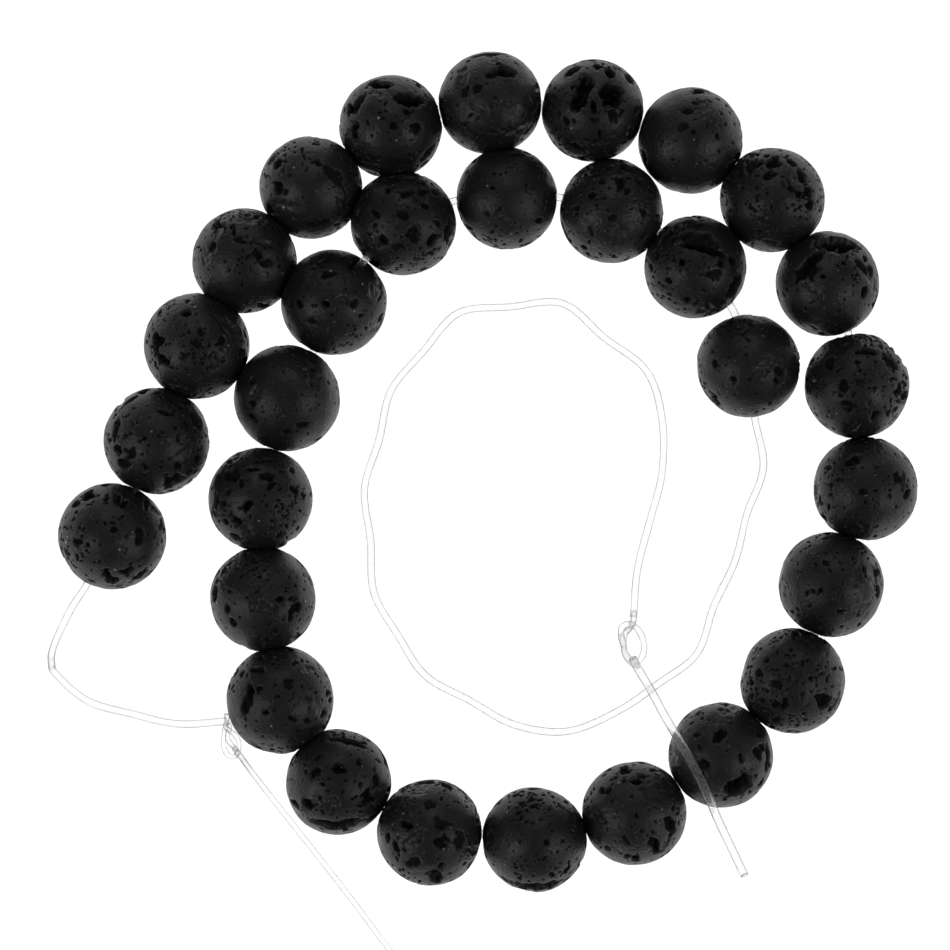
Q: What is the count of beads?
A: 30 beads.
